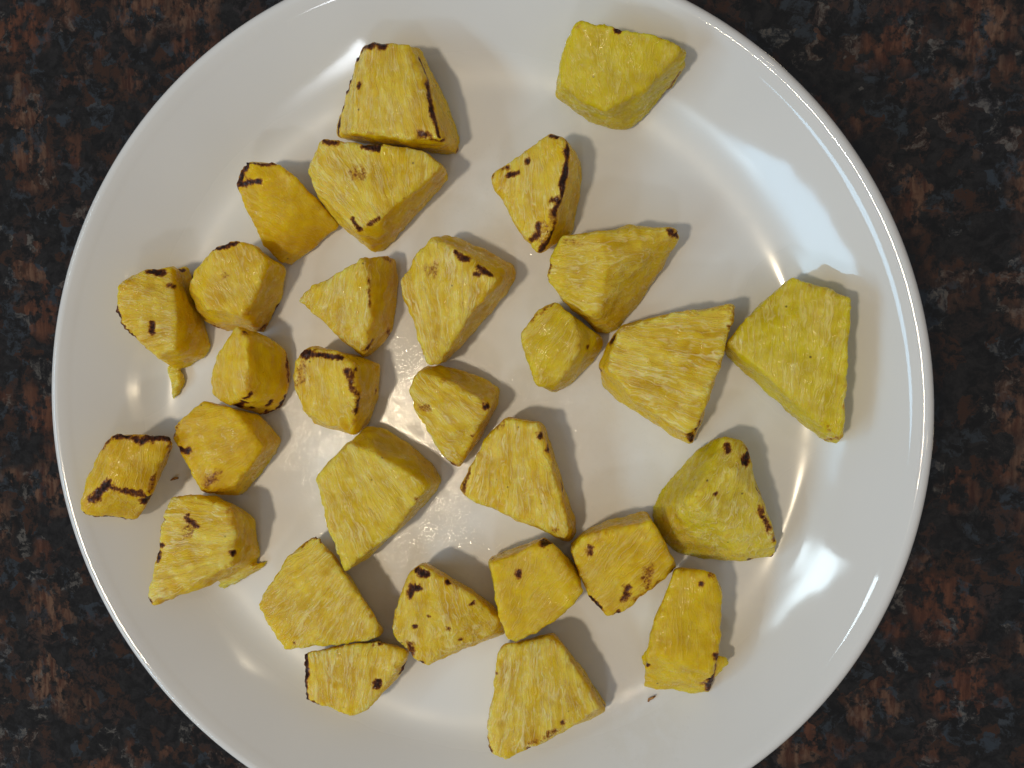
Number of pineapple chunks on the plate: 29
